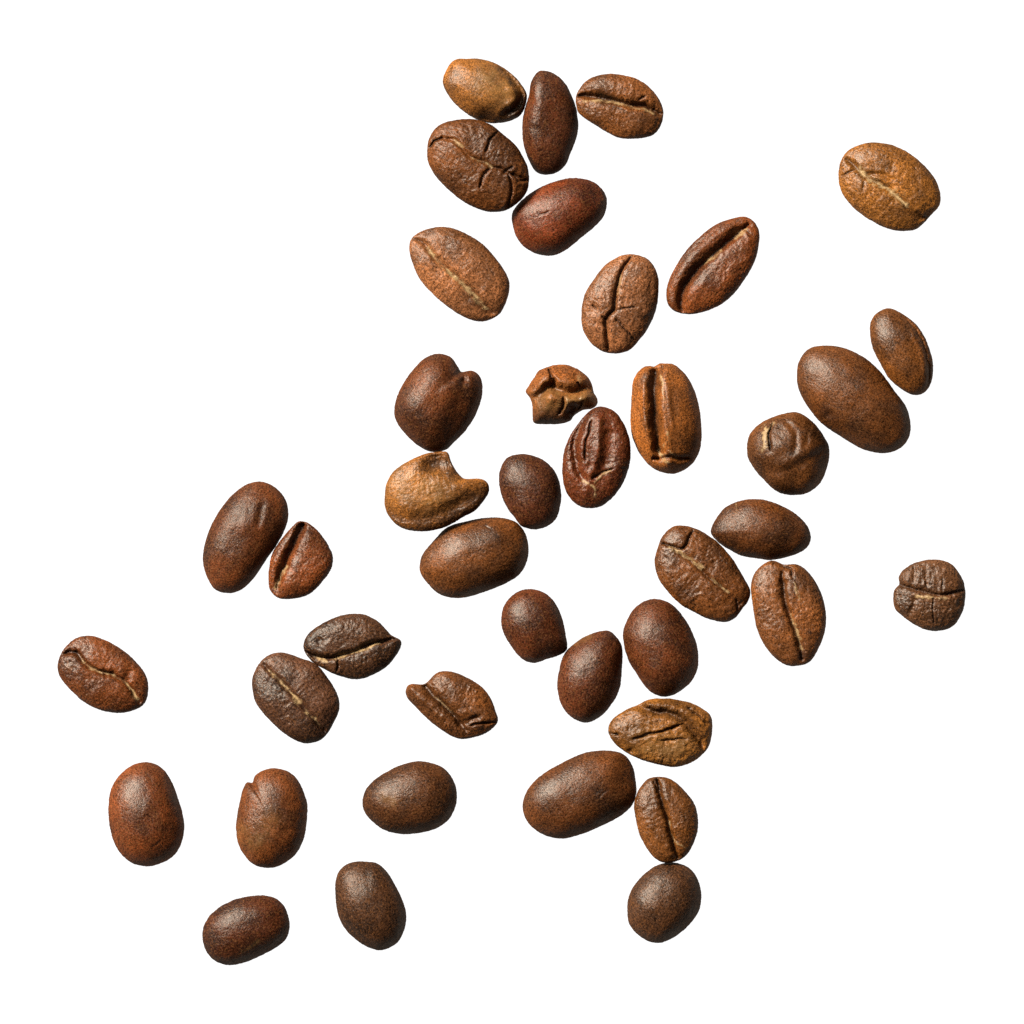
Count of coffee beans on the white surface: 41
